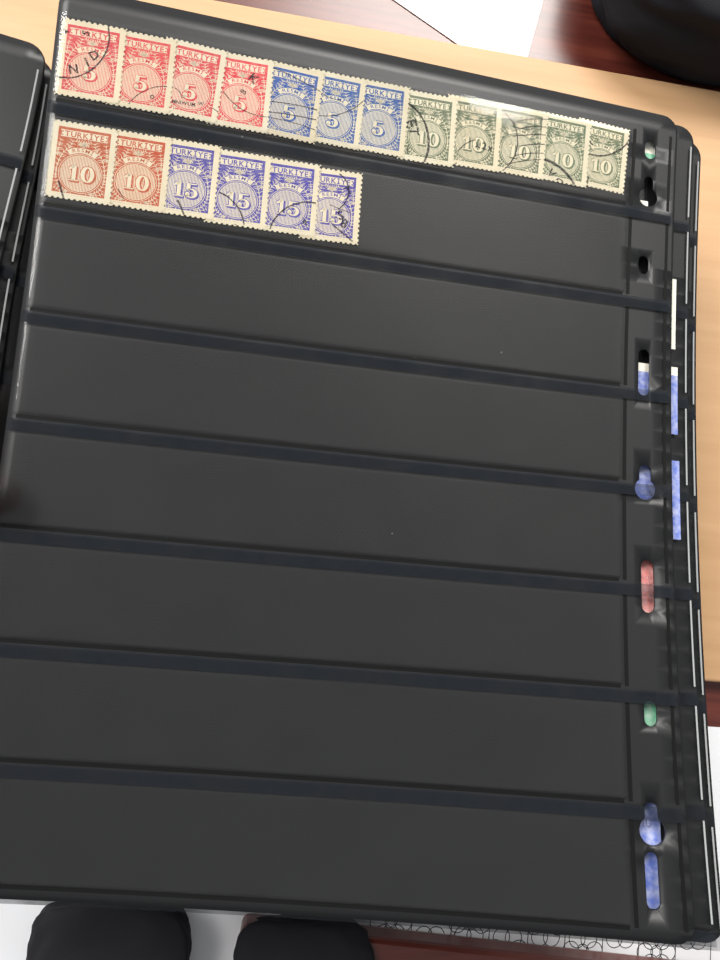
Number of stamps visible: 18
